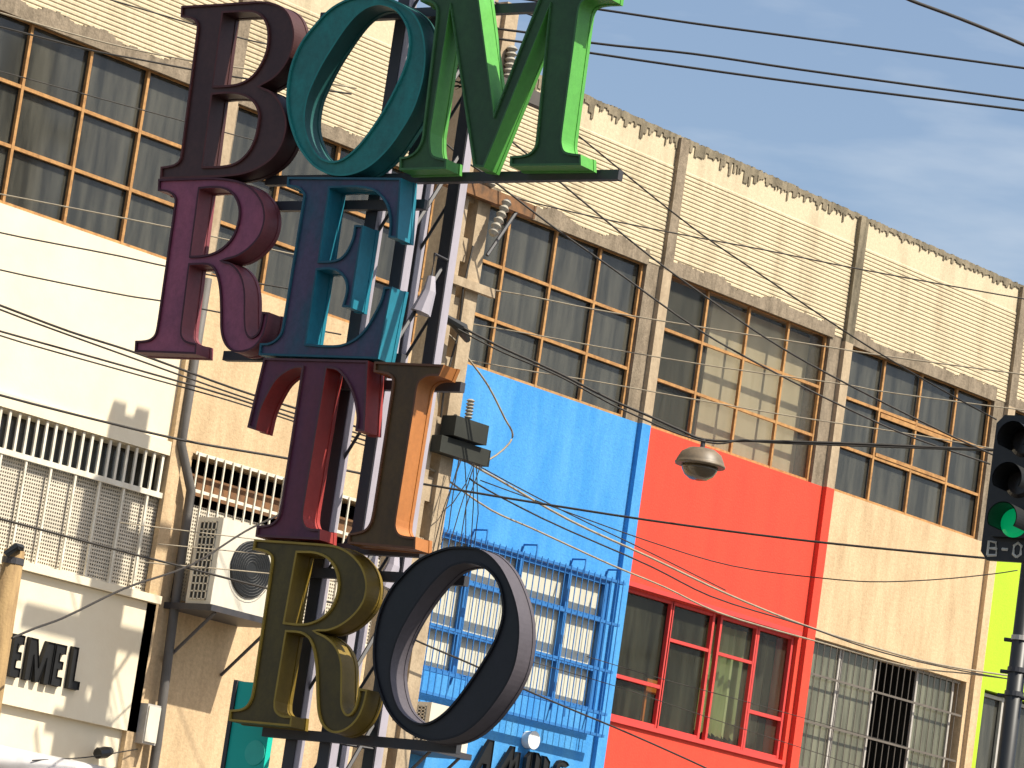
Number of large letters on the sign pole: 9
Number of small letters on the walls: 9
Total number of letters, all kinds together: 18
